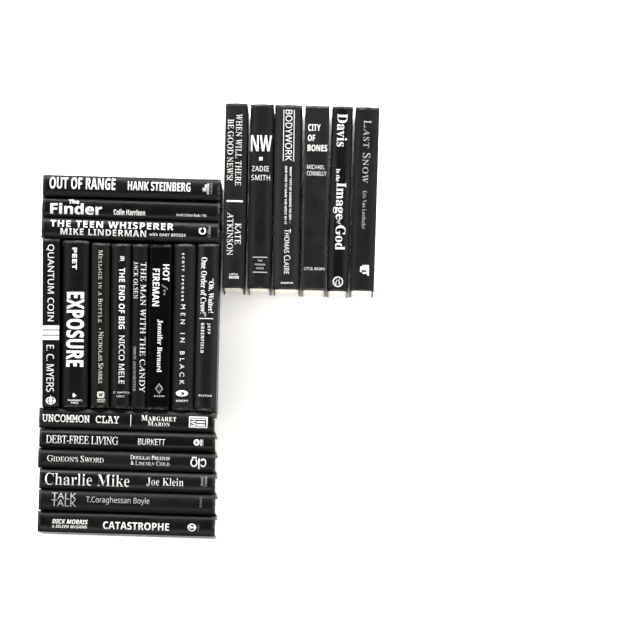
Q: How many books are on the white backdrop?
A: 23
